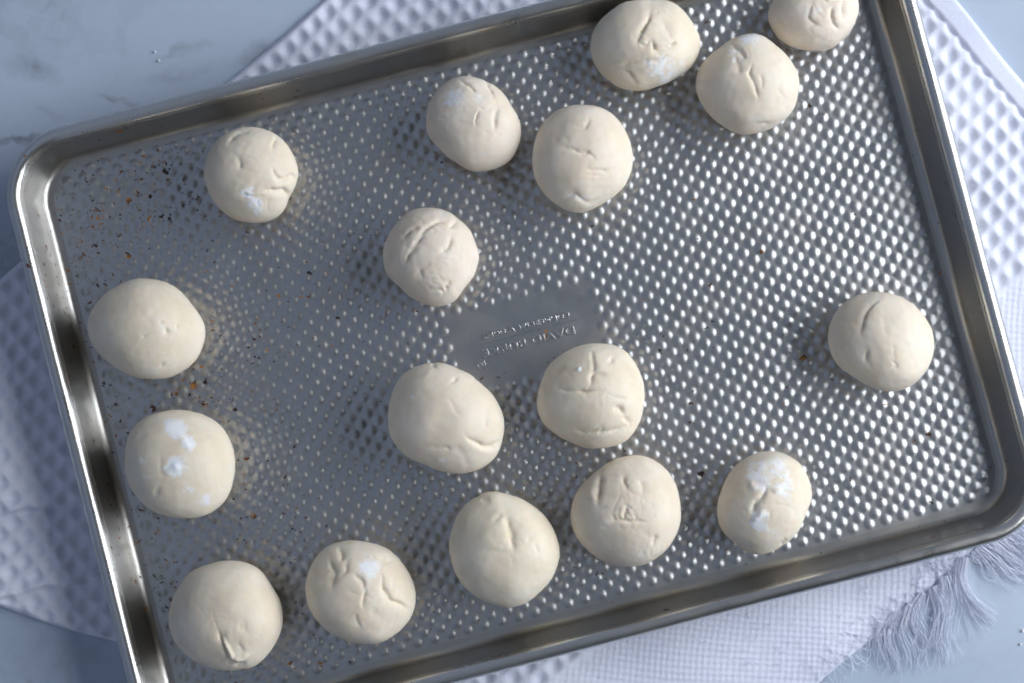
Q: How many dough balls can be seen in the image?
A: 17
